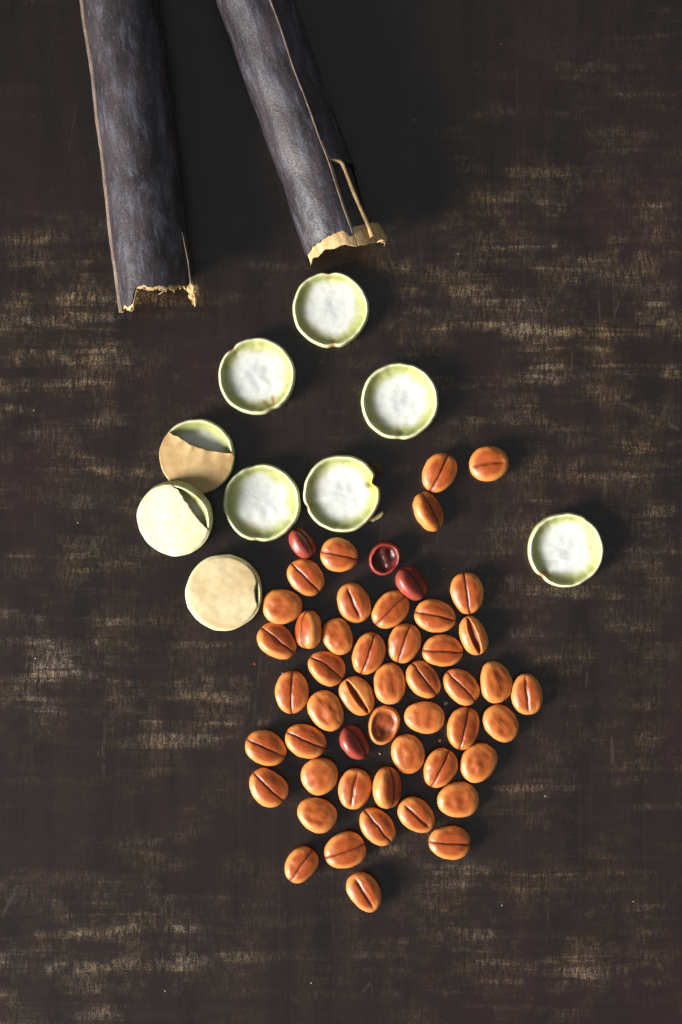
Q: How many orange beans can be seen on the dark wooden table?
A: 47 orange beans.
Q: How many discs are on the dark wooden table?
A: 9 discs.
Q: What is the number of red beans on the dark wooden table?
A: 4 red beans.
